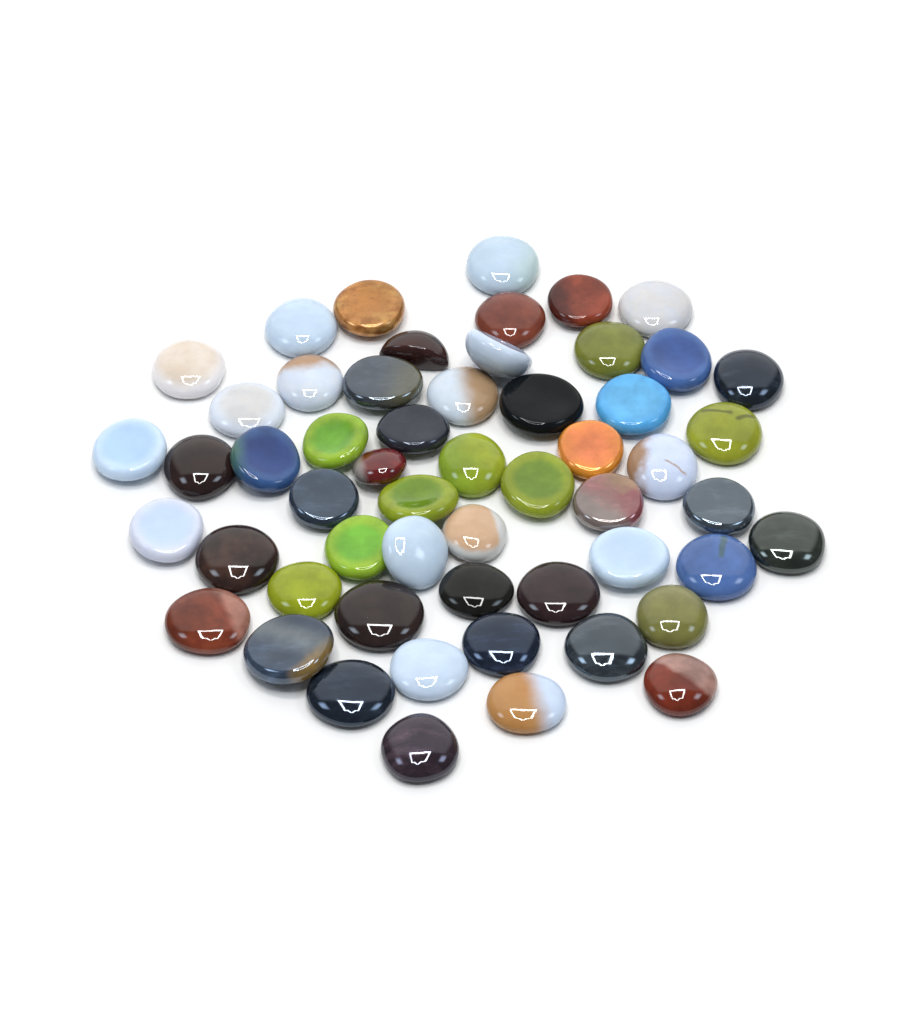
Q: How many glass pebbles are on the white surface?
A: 55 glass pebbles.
